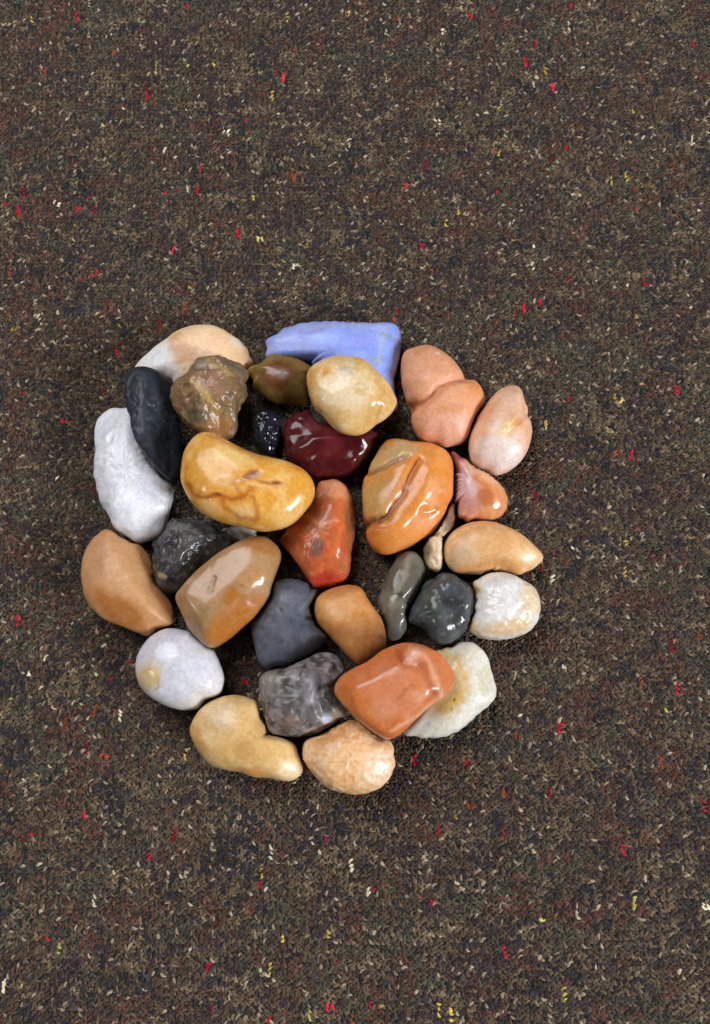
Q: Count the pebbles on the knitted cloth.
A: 32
